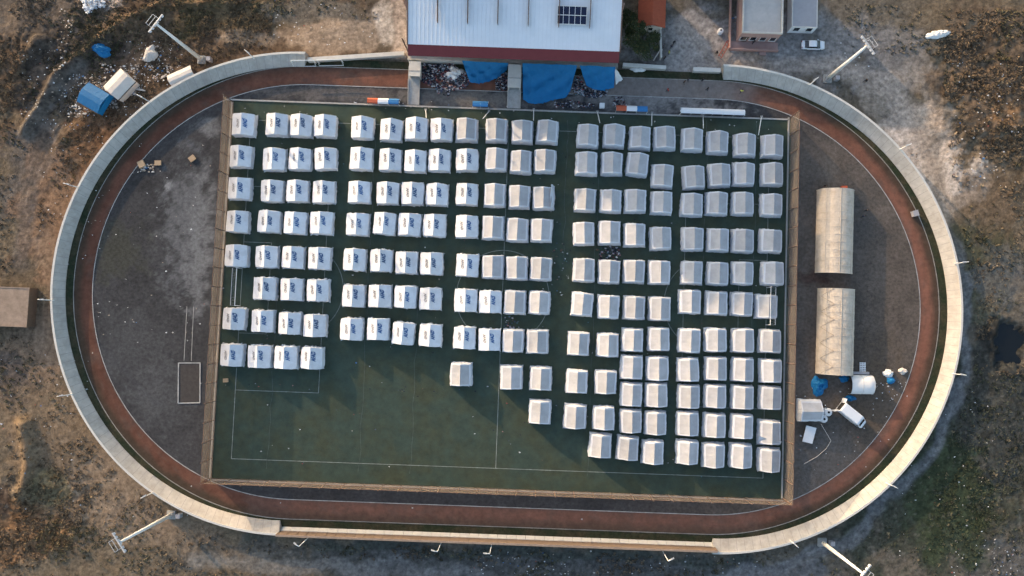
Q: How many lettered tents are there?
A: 67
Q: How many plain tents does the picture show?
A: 110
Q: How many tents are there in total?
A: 177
